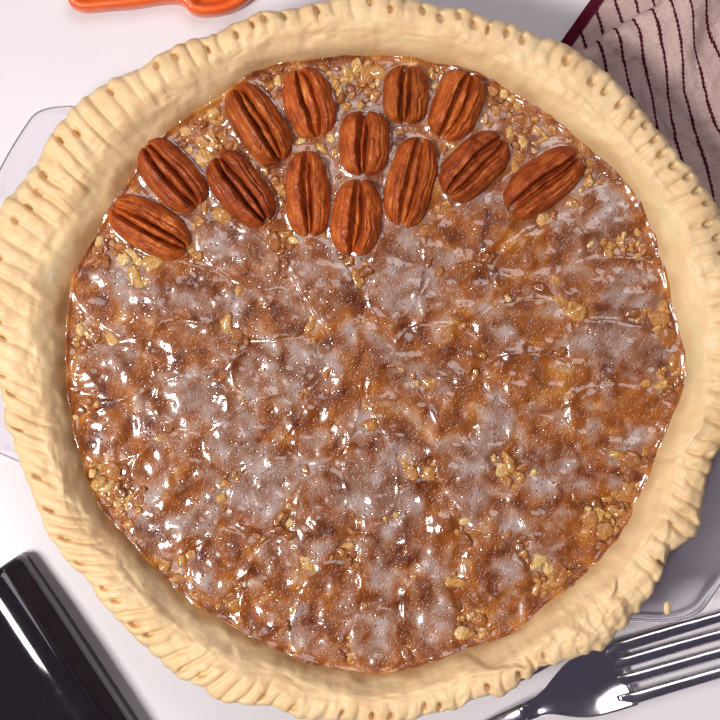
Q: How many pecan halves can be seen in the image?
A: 13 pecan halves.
